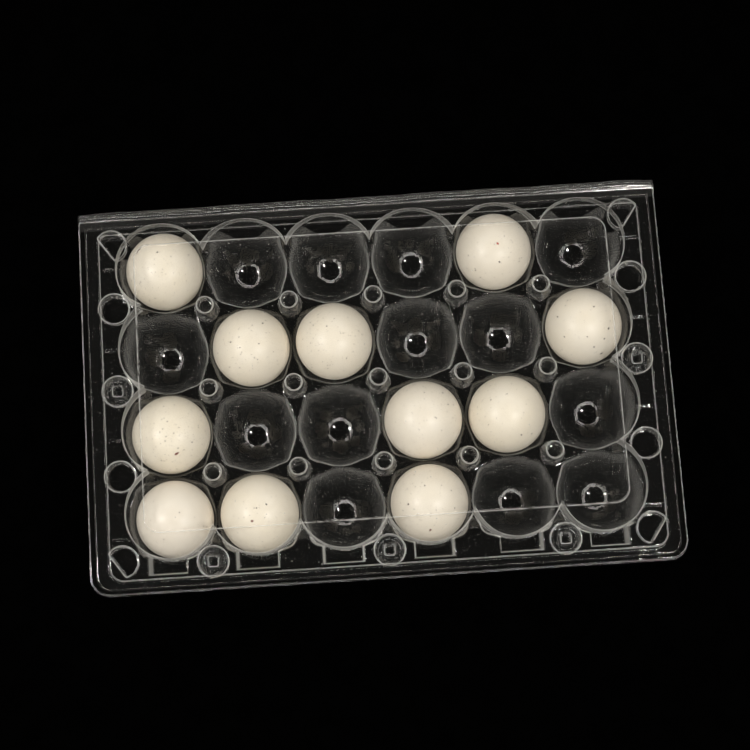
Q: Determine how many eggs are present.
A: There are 11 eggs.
